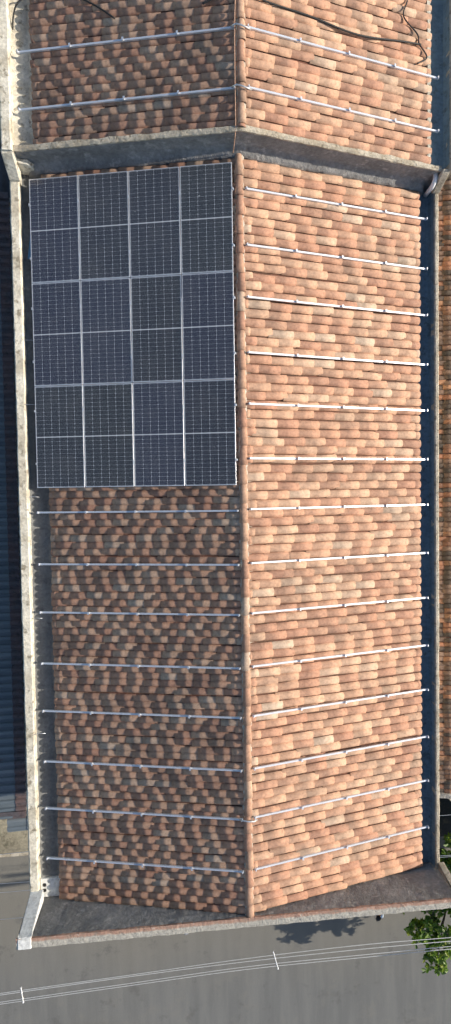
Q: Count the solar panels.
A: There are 12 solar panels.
